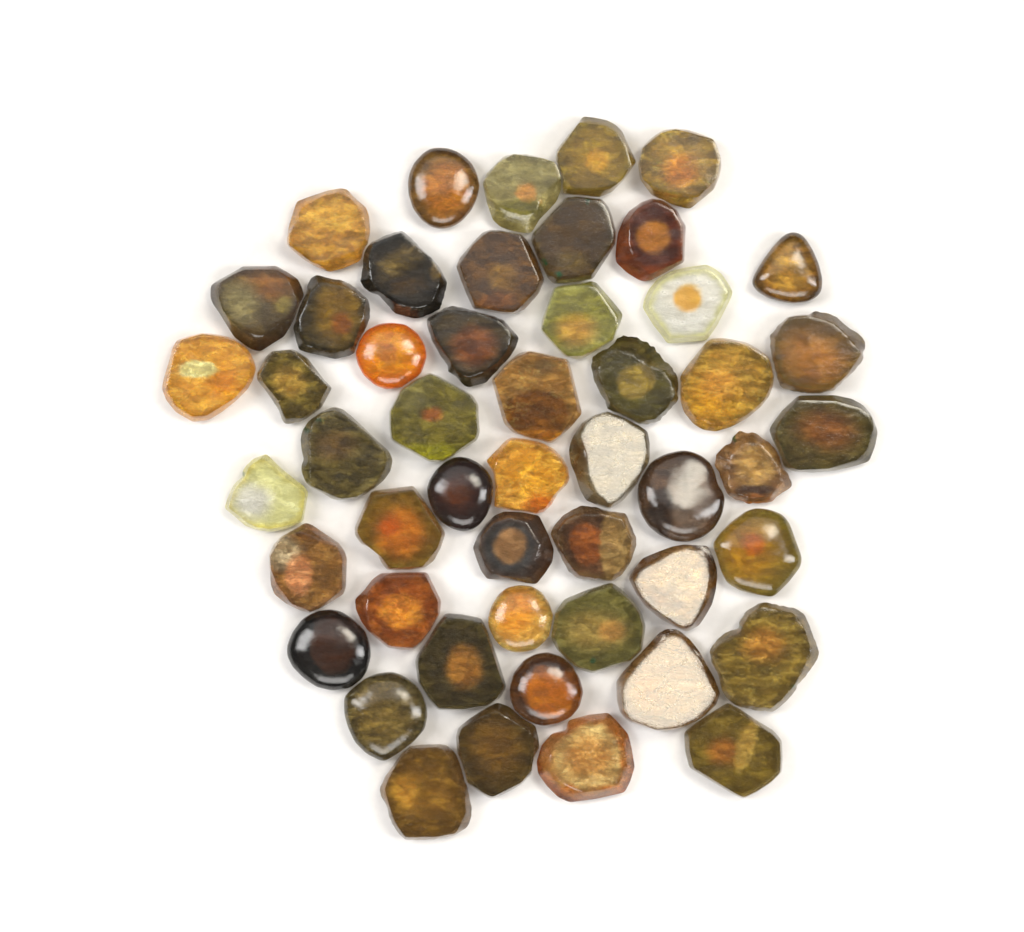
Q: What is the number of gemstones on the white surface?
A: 50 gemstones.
